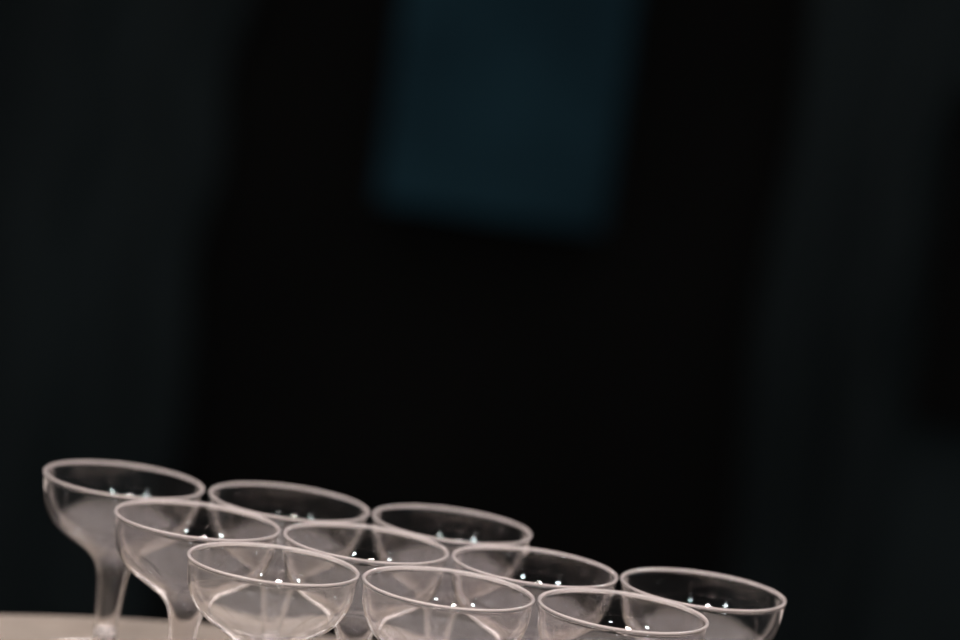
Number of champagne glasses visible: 10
